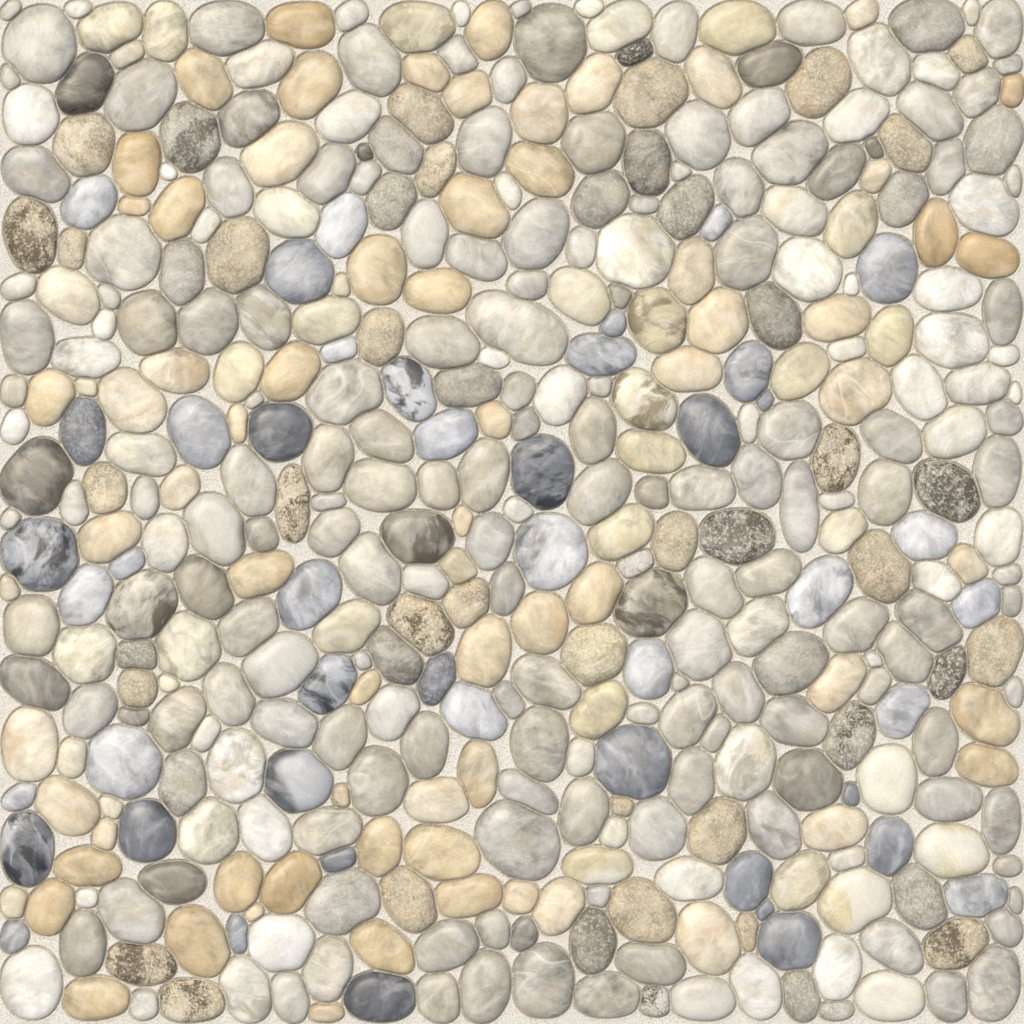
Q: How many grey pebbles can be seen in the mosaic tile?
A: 193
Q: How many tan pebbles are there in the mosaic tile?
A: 102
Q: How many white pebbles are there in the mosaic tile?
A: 80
